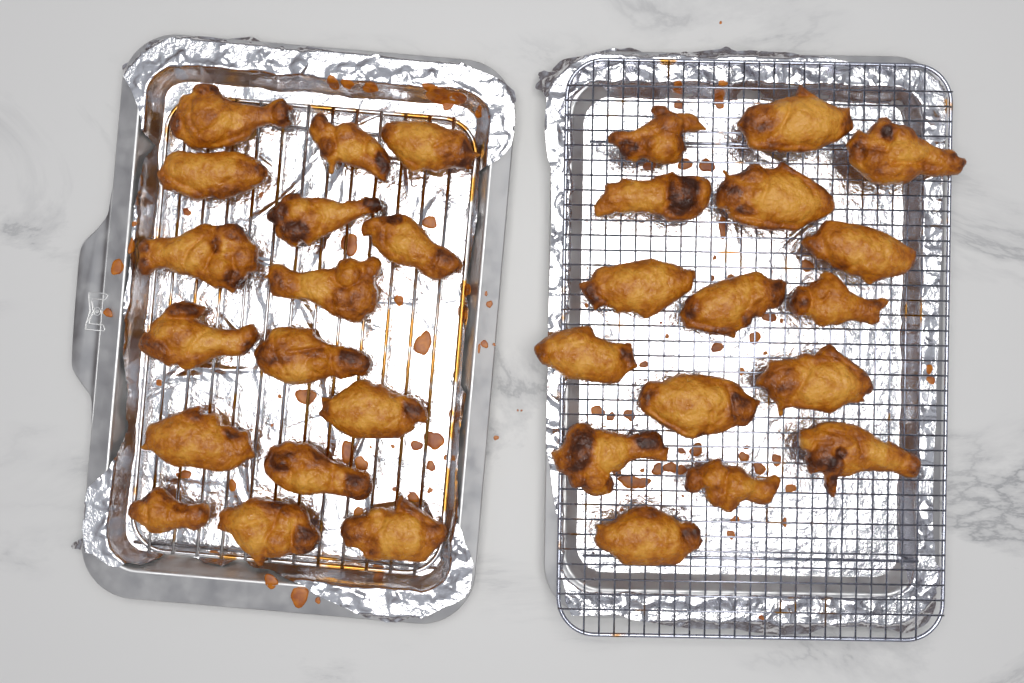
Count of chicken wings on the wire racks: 32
